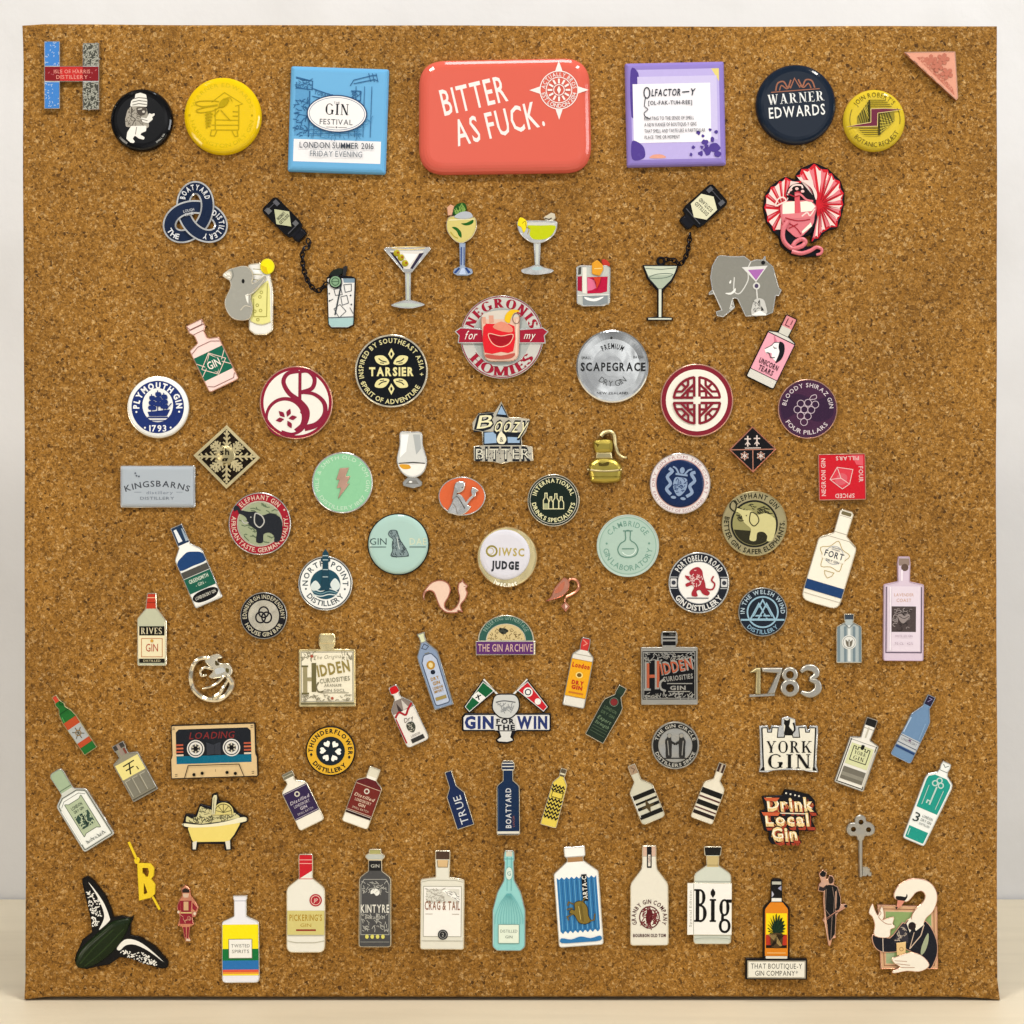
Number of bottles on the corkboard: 37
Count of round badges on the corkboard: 25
